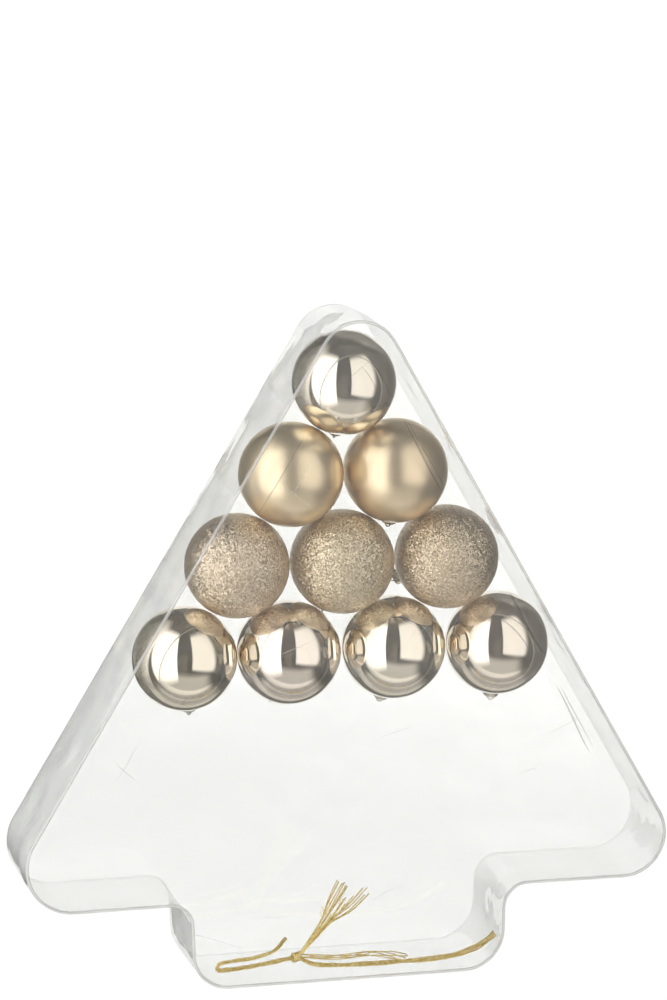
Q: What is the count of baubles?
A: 10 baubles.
